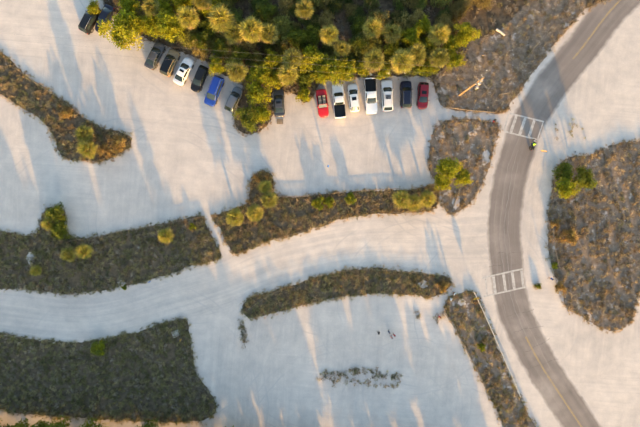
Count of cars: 16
